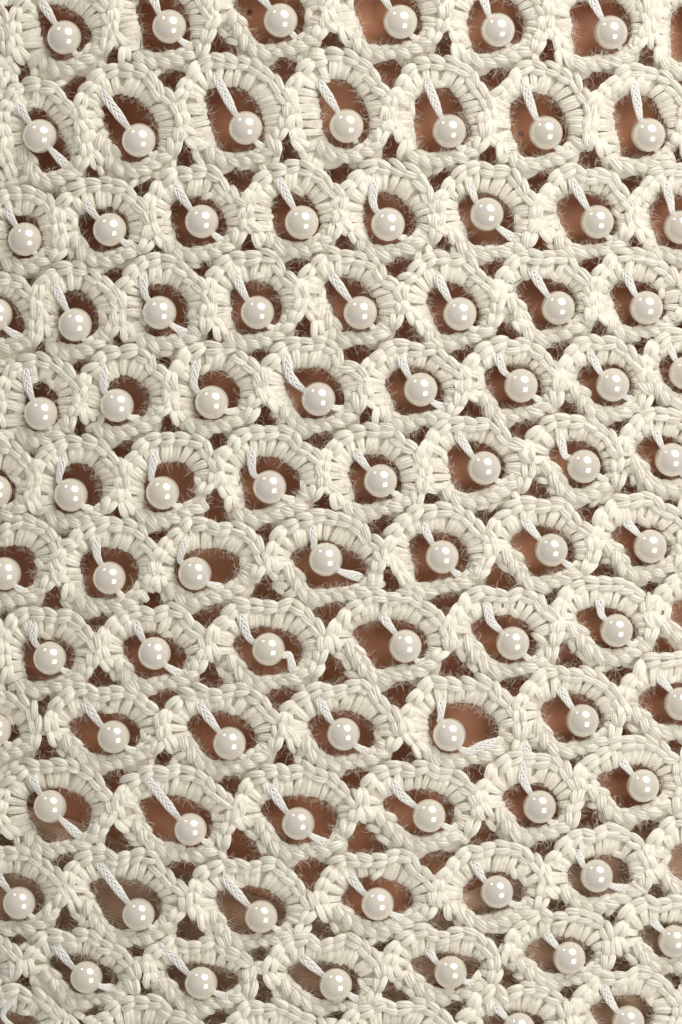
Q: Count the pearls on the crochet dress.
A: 85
